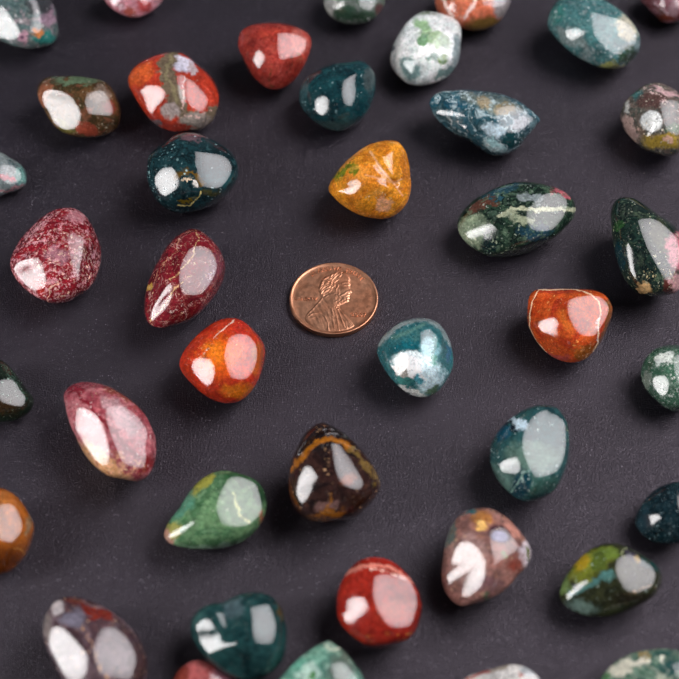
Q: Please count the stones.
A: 40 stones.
